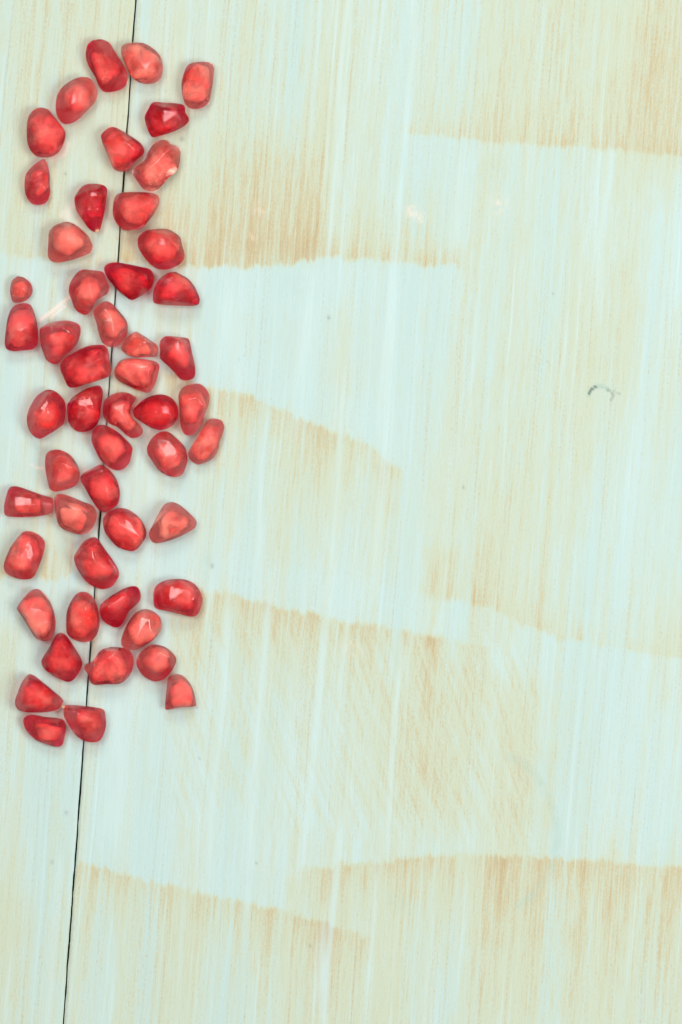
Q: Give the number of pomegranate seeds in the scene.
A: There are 52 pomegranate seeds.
